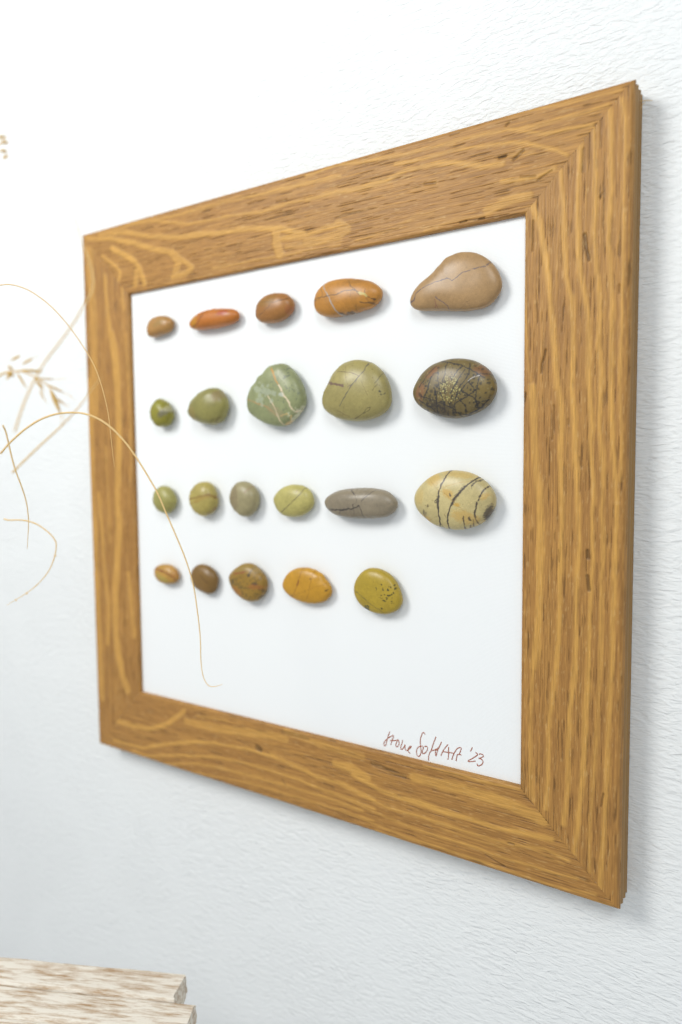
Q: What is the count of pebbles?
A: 21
